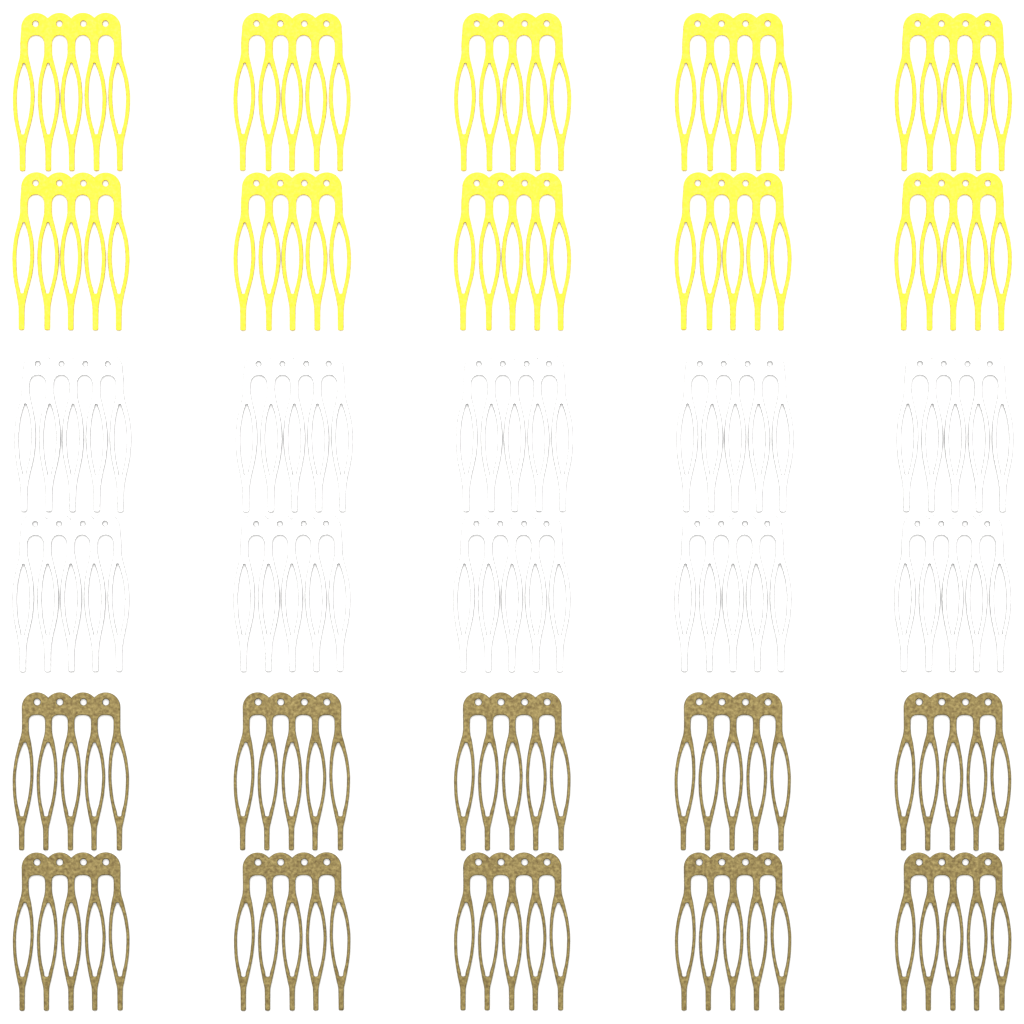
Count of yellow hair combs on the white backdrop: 10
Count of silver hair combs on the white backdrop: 10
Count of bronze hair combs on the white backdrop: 10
